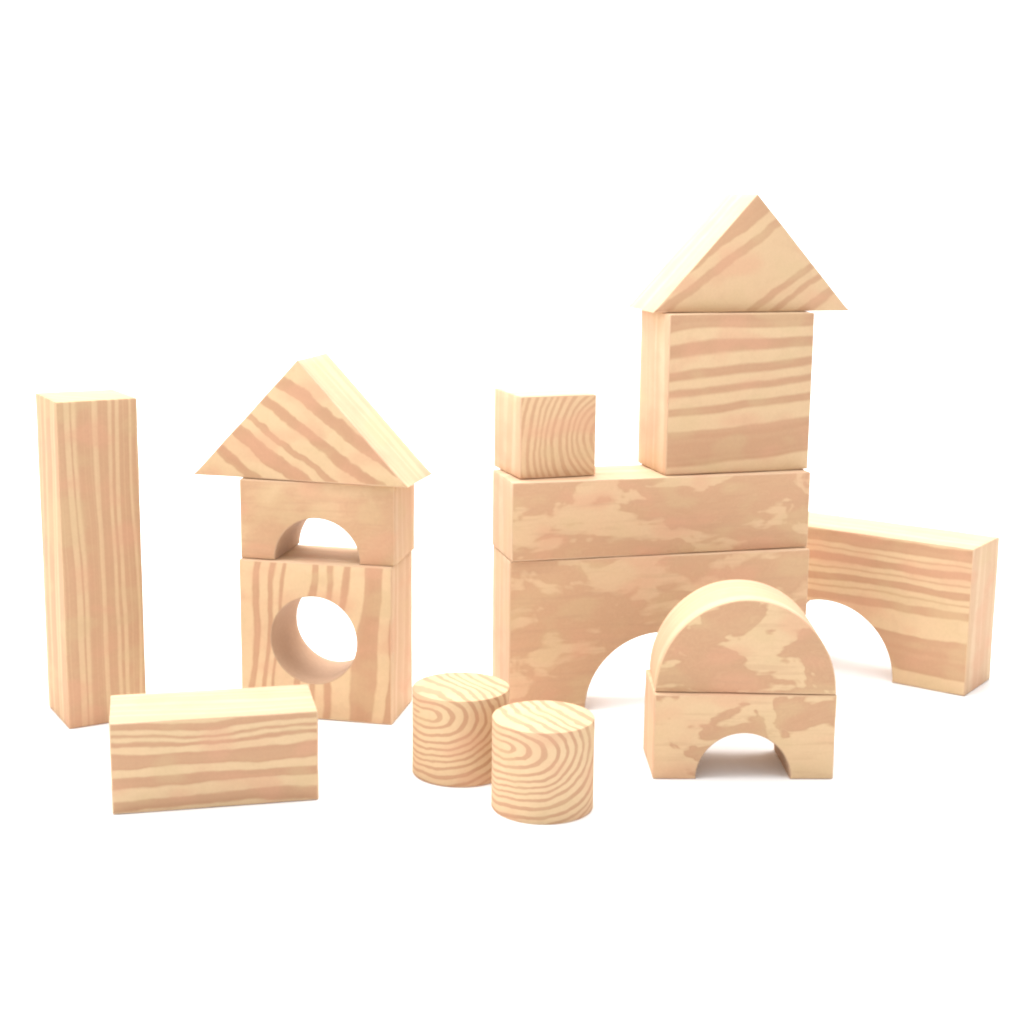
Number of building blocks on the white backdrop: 15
